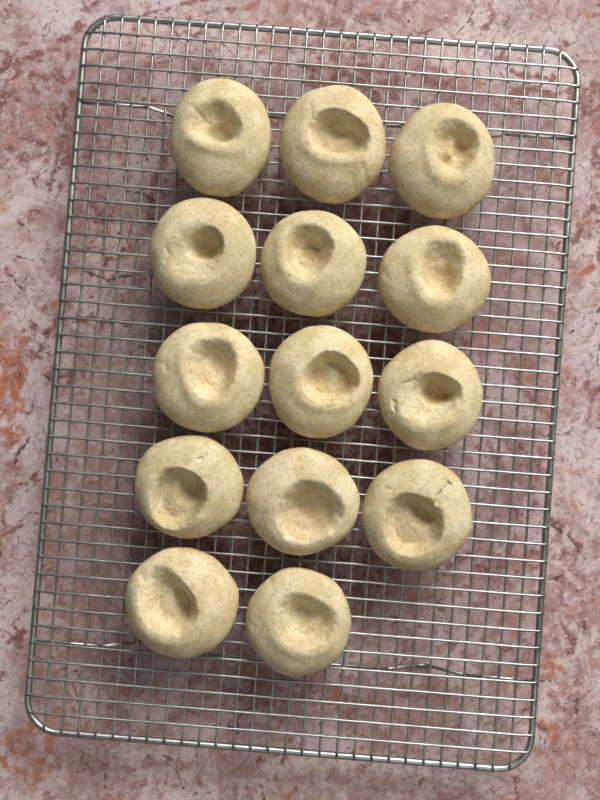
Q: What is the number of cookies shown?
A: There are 14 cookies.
